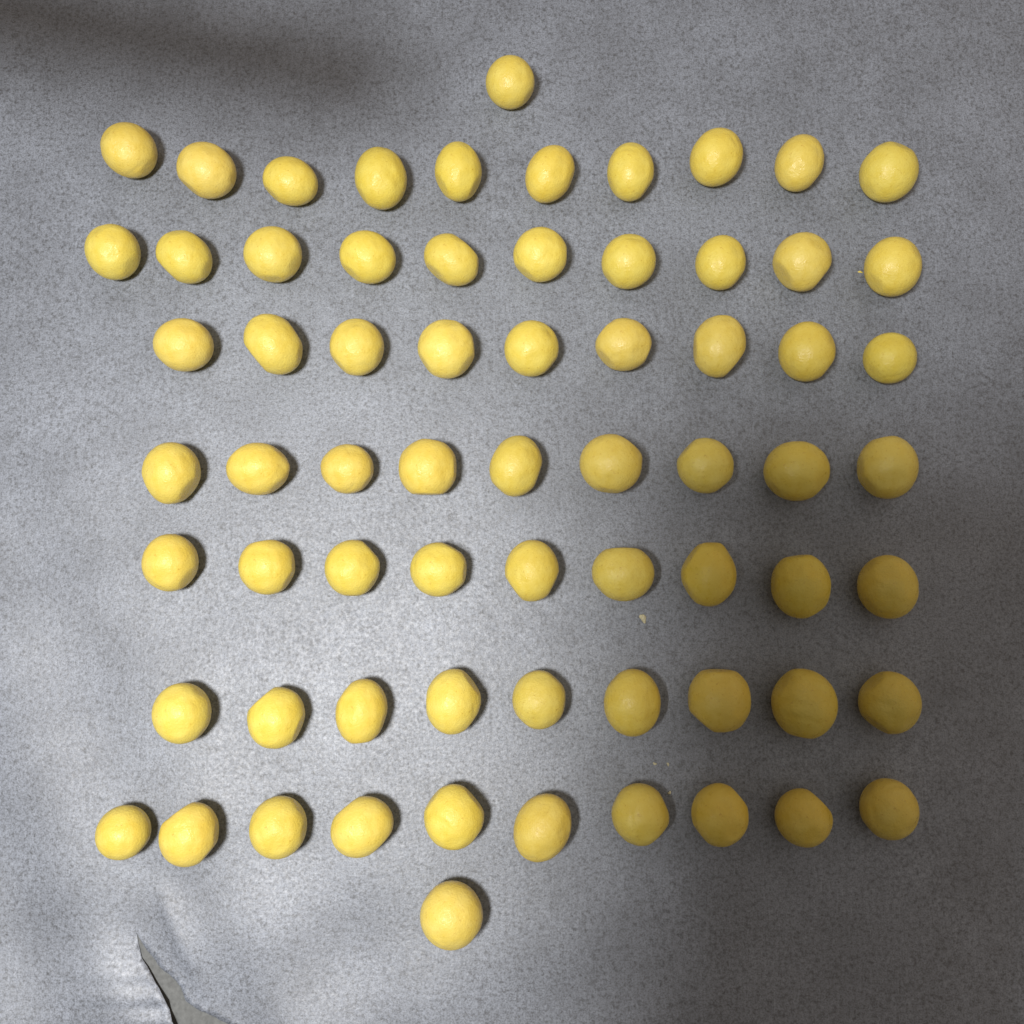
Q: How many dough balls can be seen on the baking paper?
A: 68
